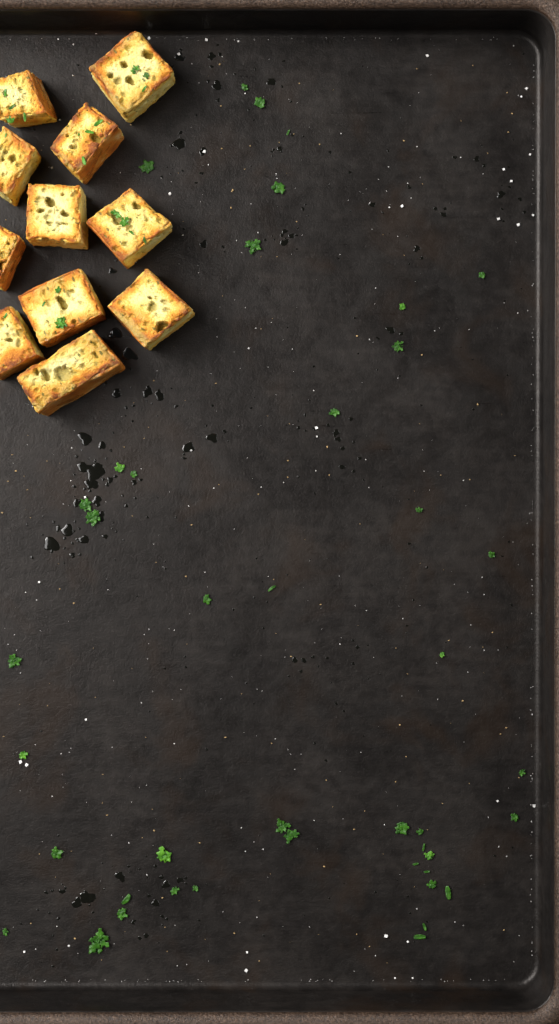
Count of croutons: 11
